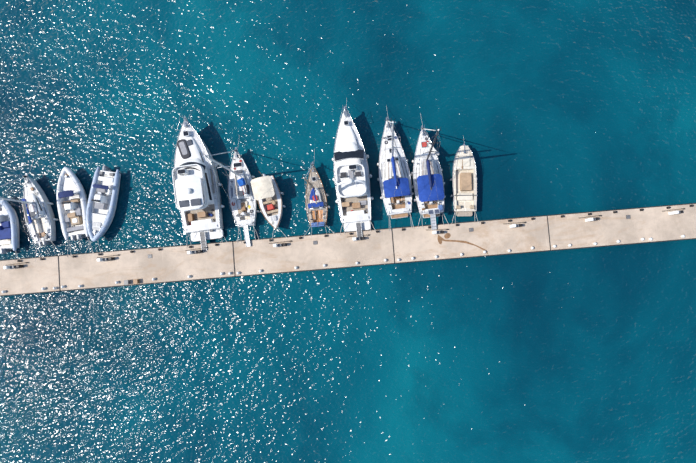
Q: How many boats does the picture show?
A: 12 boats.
